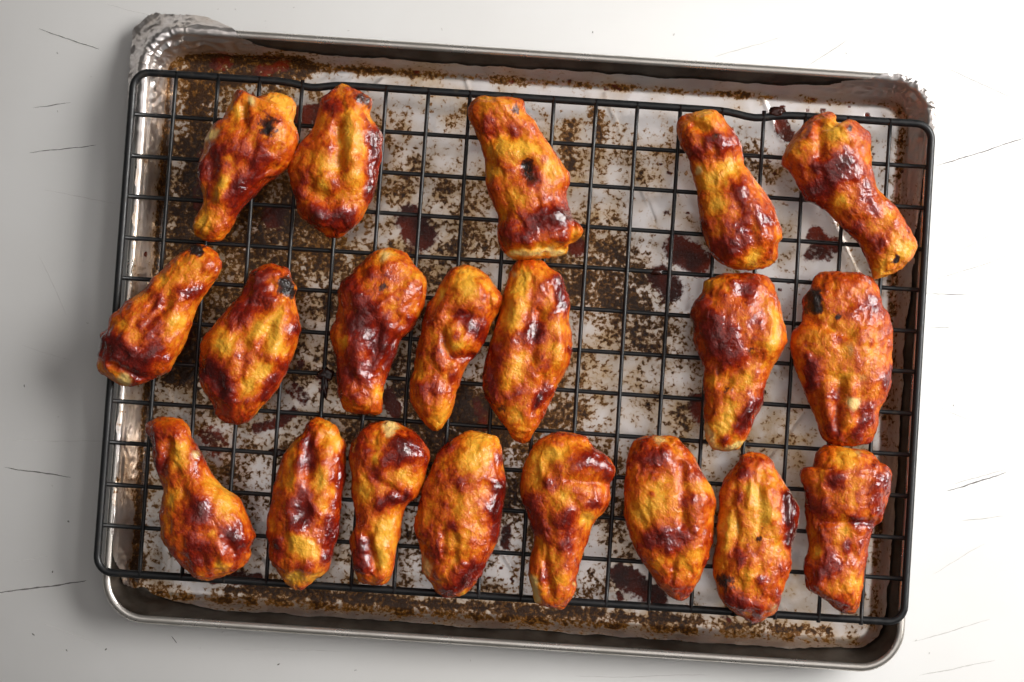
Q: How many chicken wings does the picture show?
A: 20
